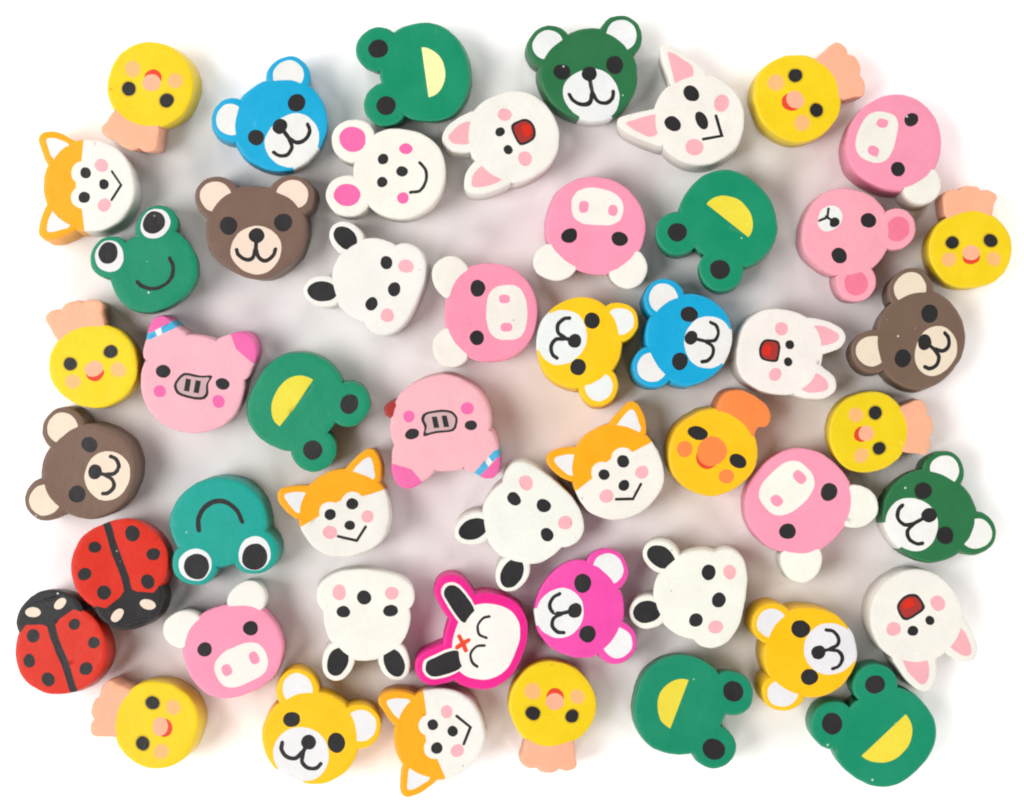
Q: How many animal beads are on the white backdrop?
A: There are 50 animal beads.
